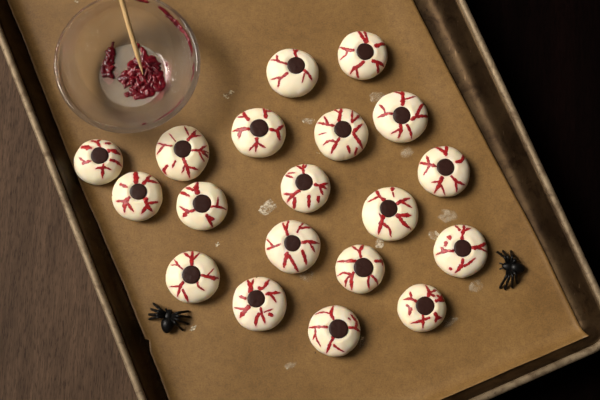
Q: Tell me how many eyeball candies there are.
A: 19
